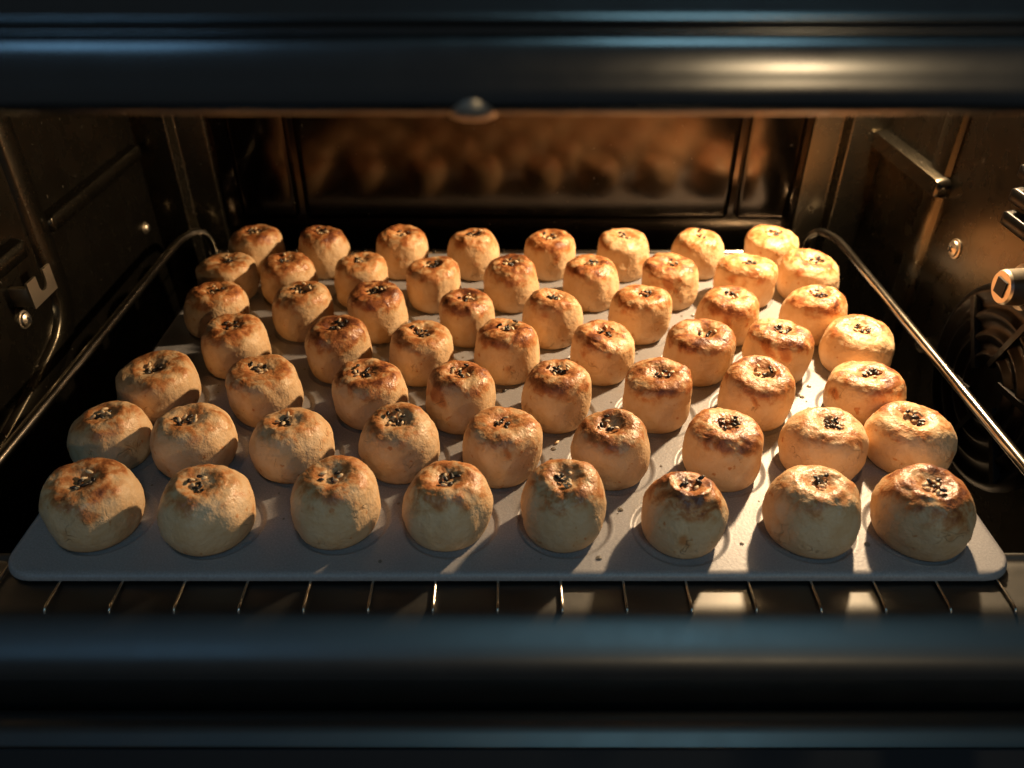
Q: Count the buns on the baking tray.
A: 58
